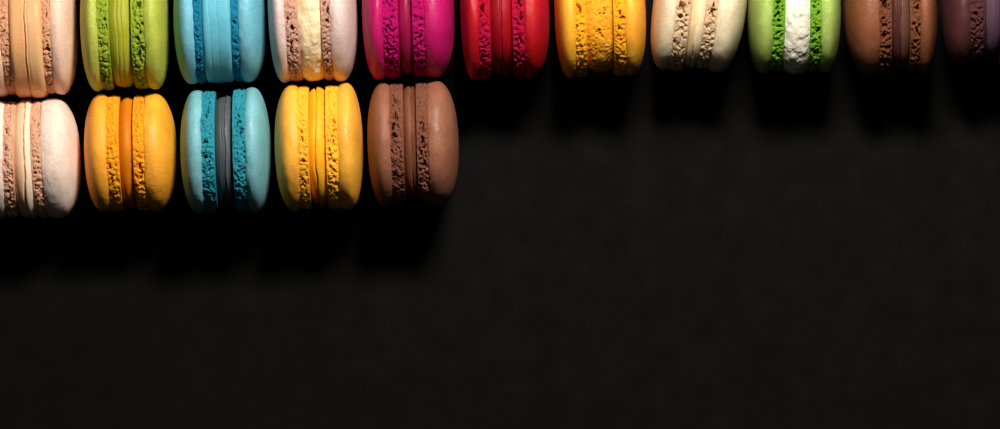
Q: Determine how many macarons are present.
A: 16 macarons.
